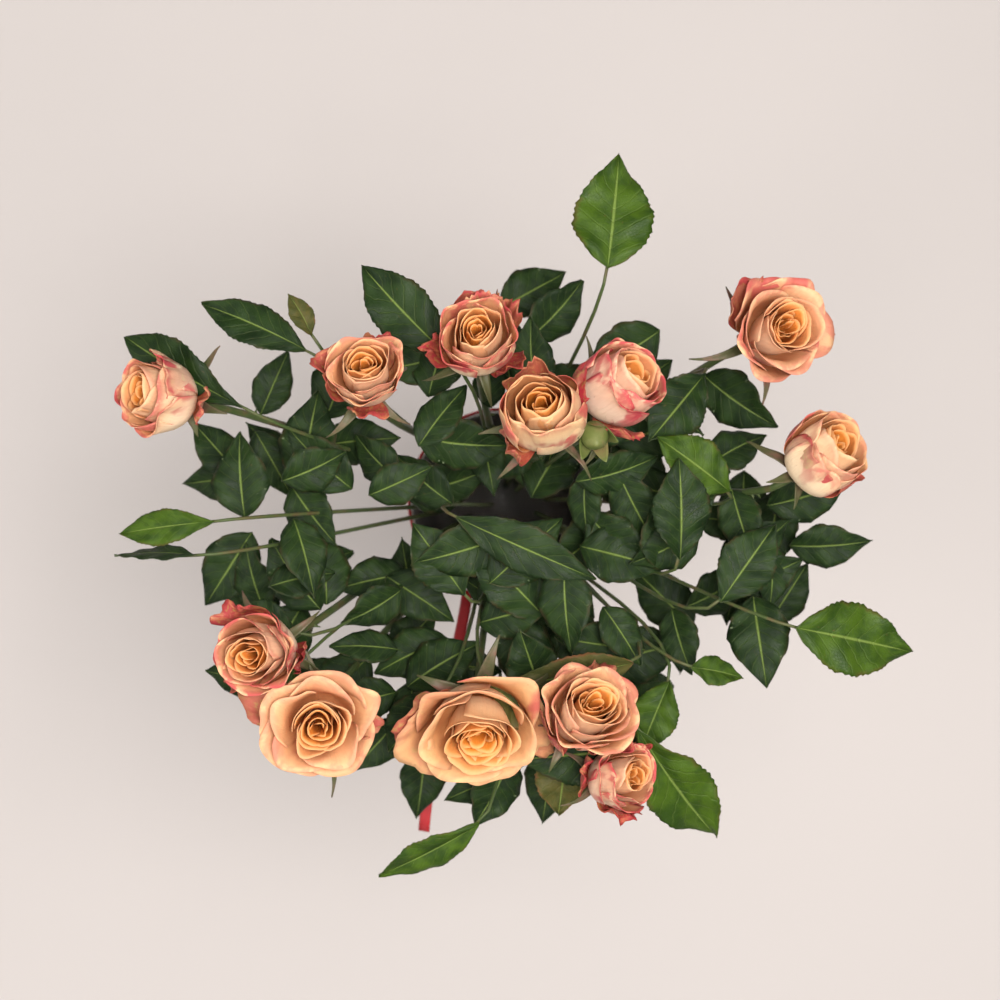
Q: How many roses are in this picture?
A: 12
